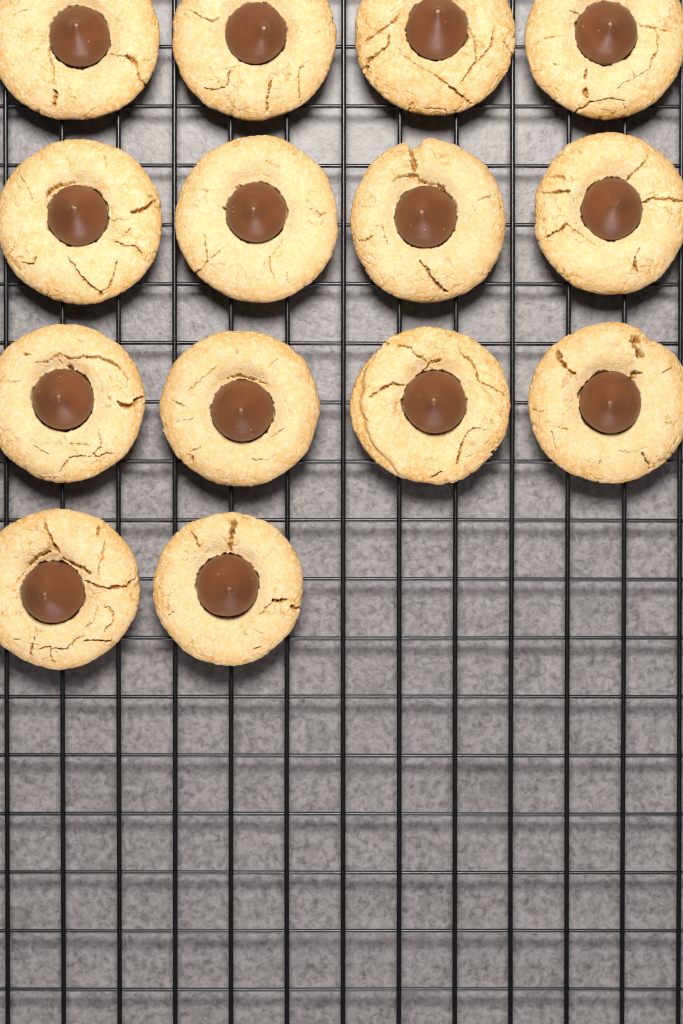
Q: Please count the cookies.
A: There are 14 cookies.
